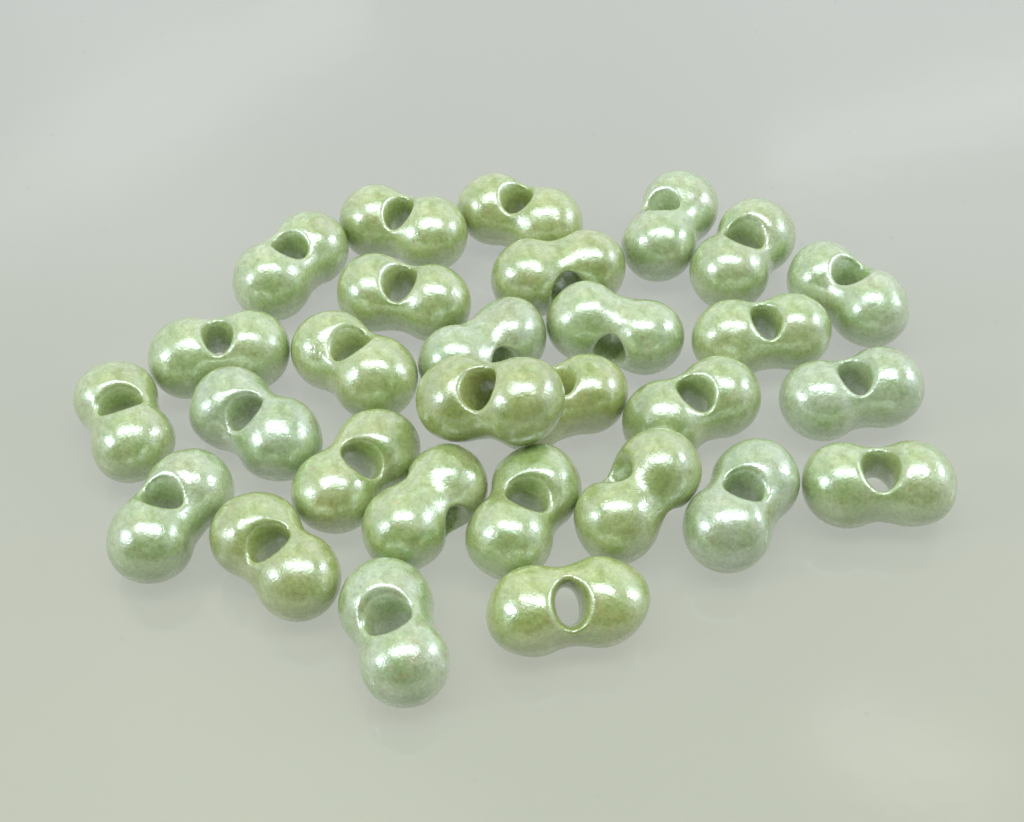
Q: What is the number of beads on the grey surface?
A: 29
